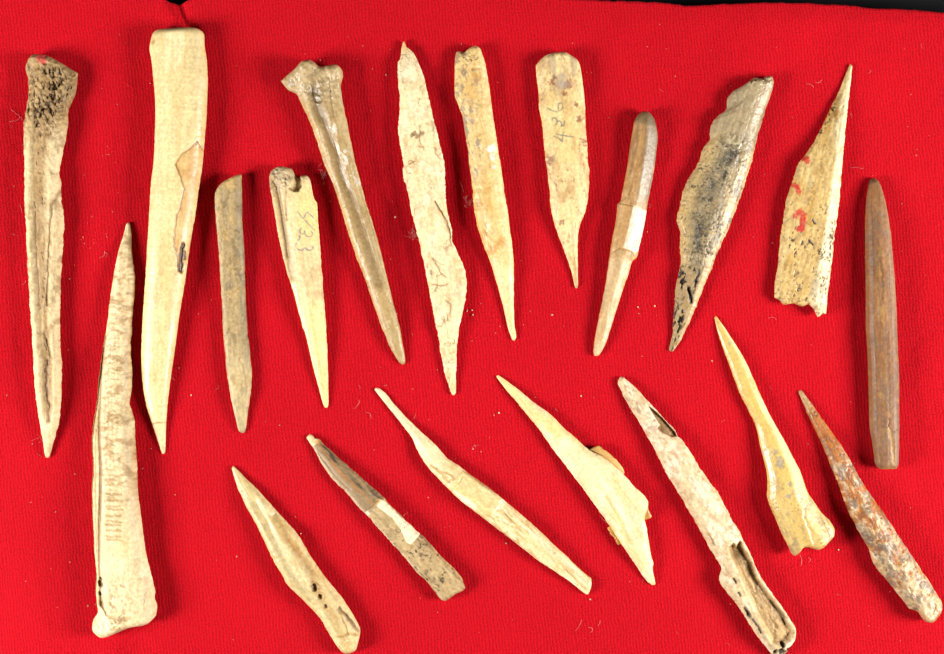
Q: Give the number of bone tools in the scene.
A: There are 20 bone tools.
